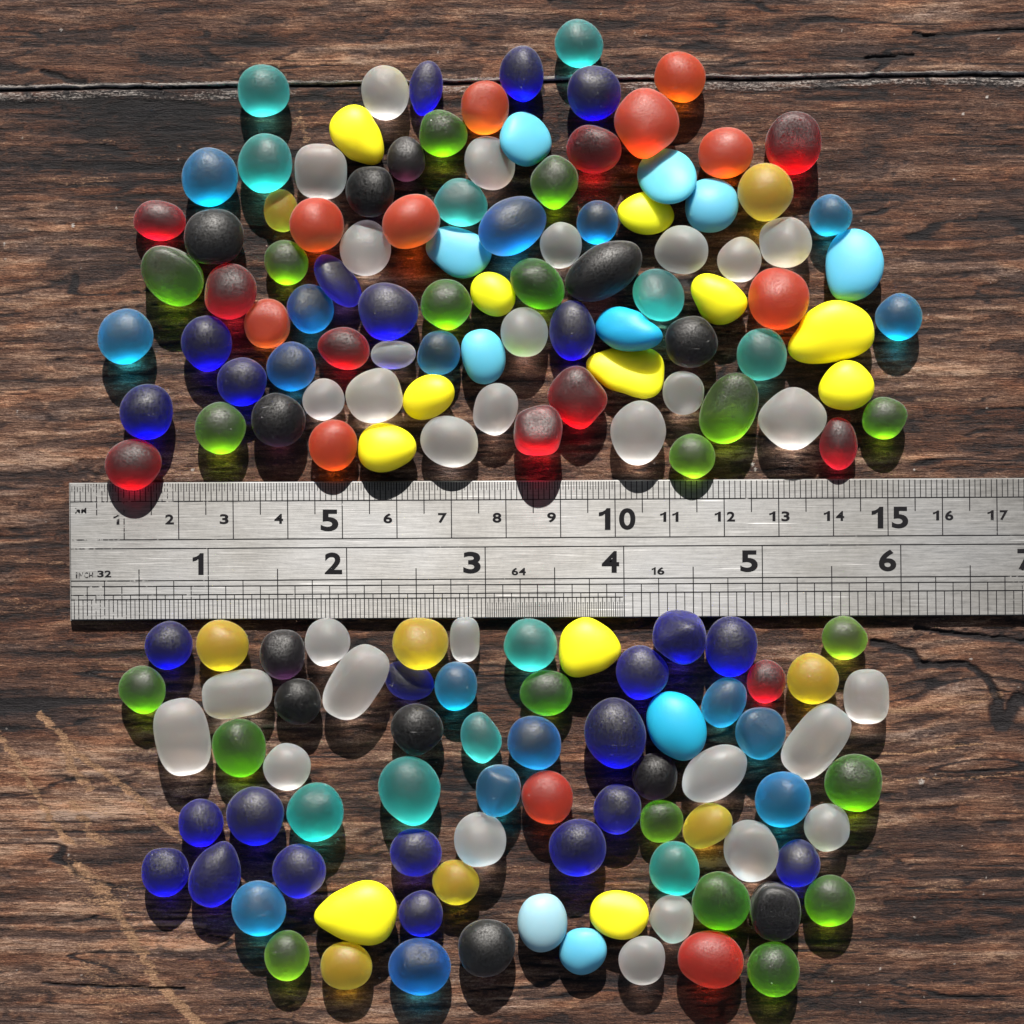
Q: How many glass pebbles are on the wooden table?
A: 167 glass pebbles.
